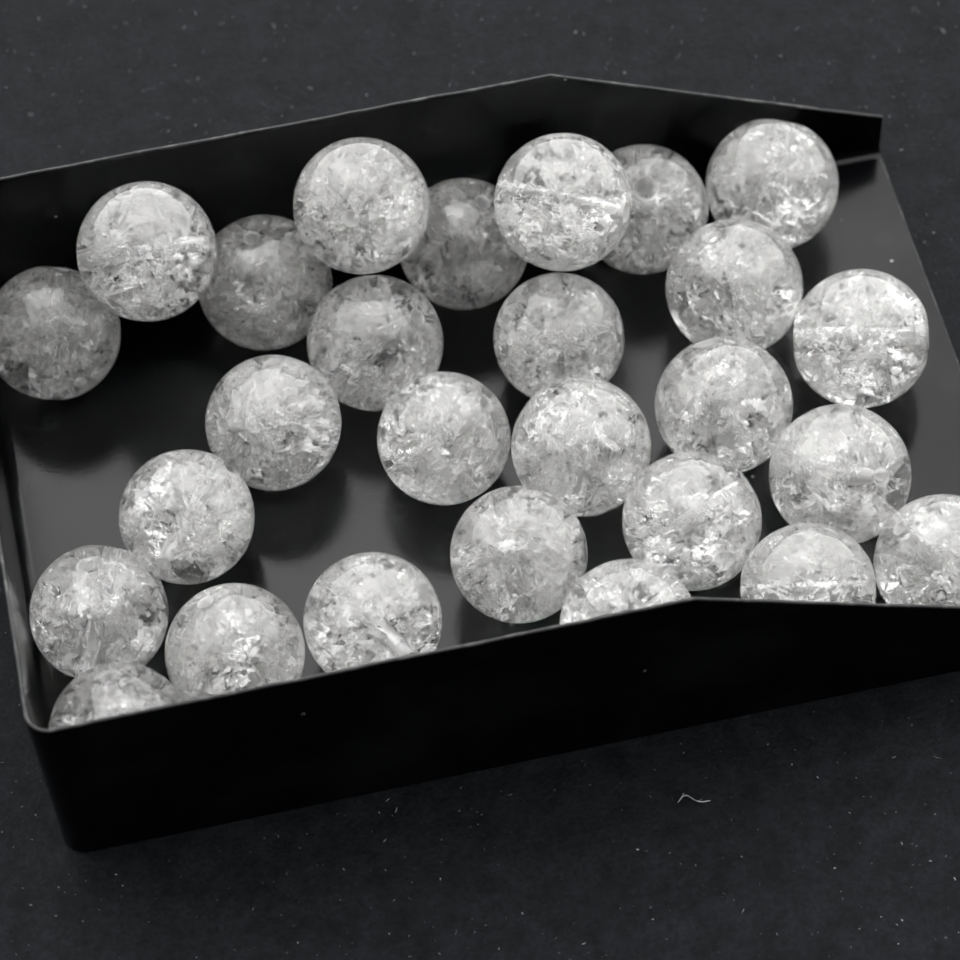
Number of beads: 27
